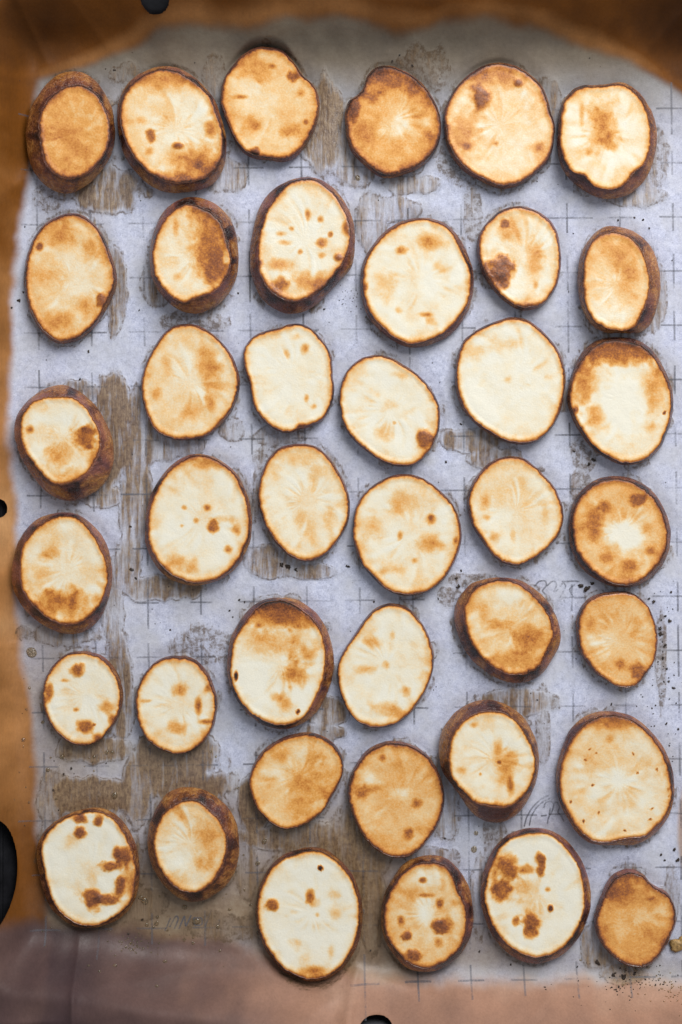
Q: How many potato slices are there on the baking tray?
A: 40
